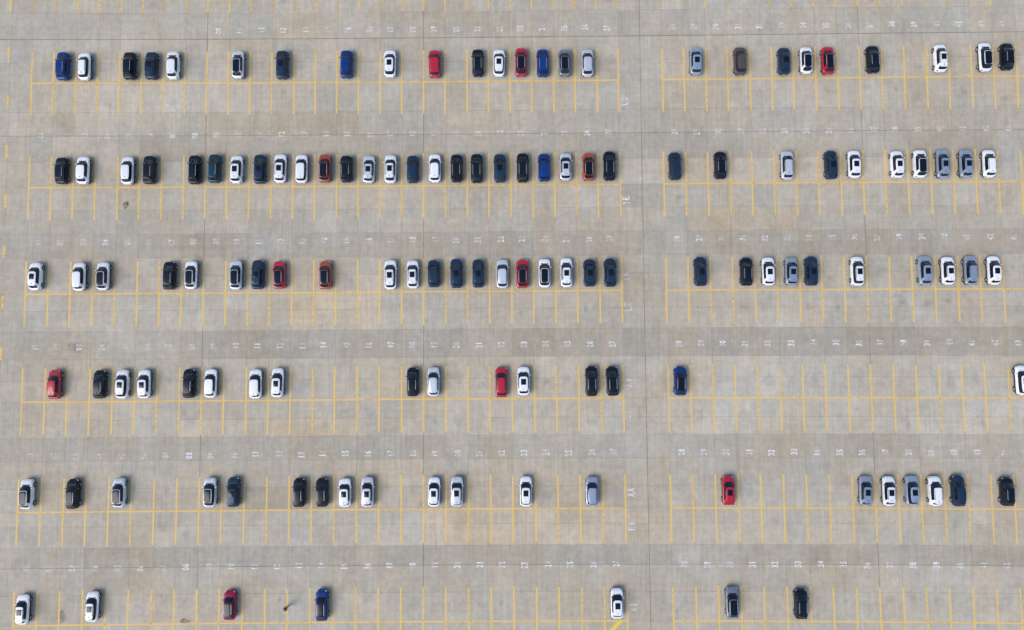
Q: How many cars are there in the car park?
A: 132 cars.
